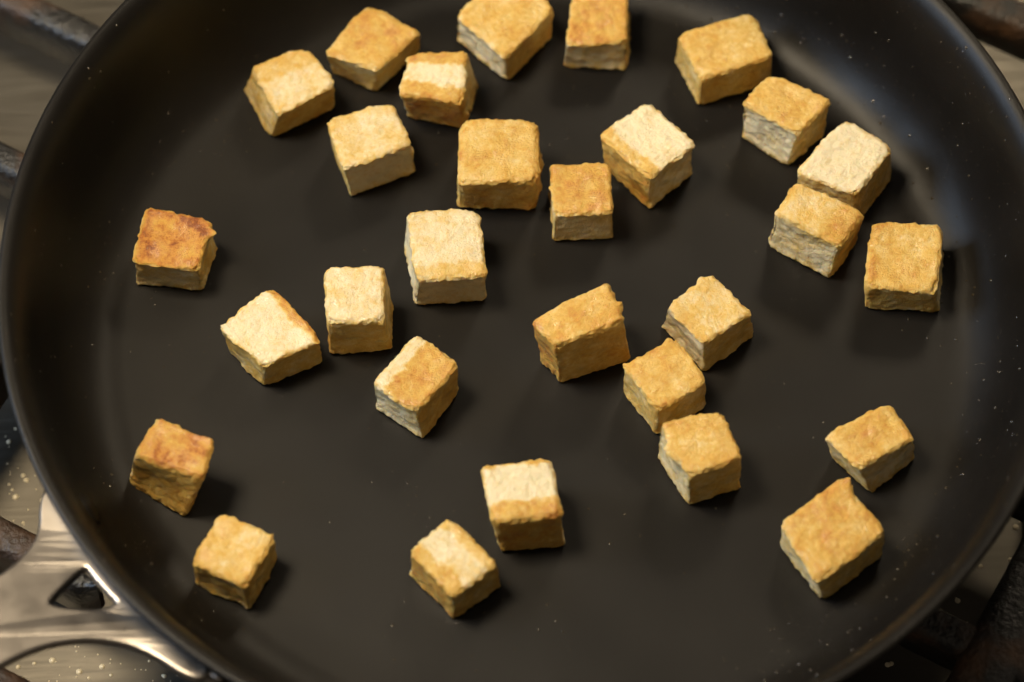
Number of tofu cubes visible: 29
